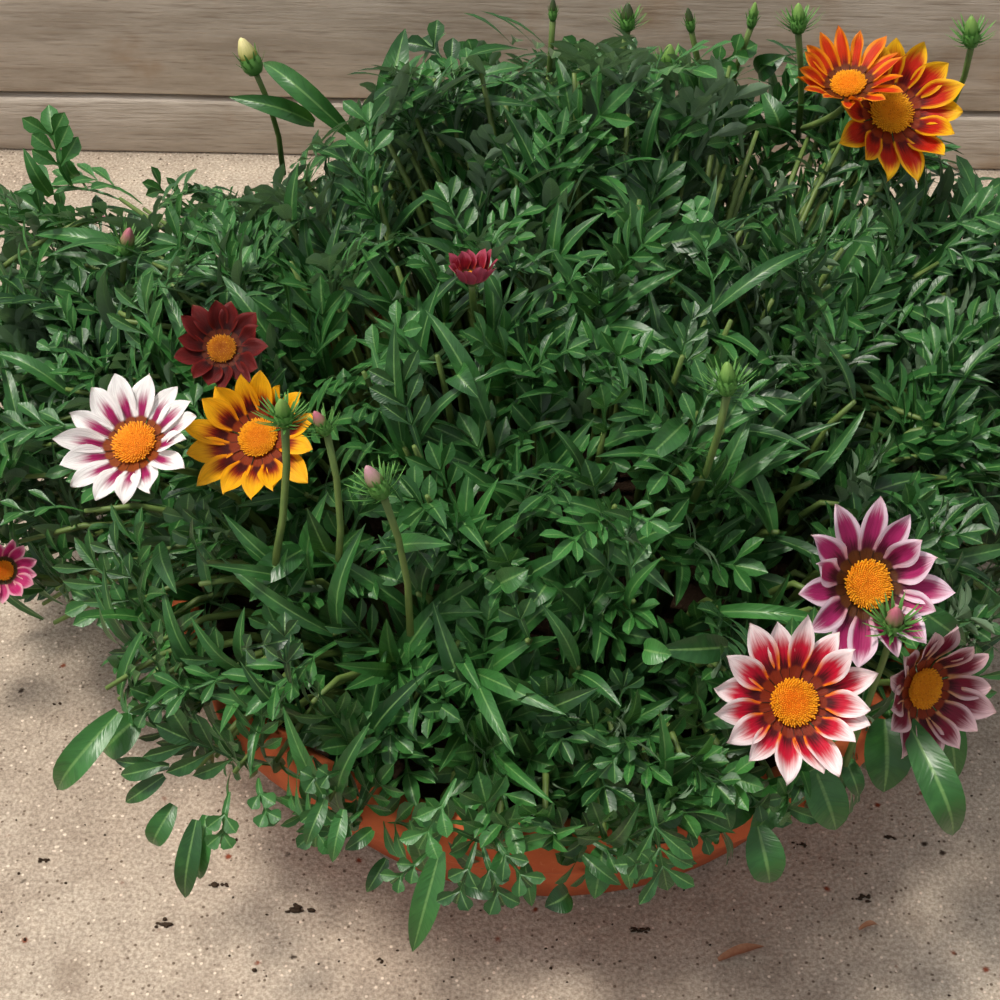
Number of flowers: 10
